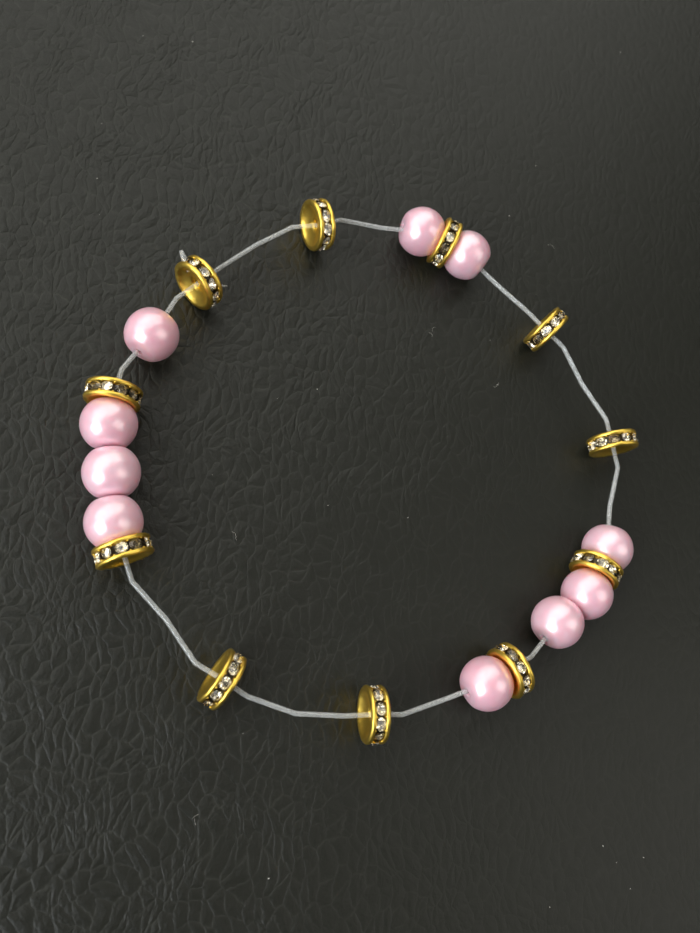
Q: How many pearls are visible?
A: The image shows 10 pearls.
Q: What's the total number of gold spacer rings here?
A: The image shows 11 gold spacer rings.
